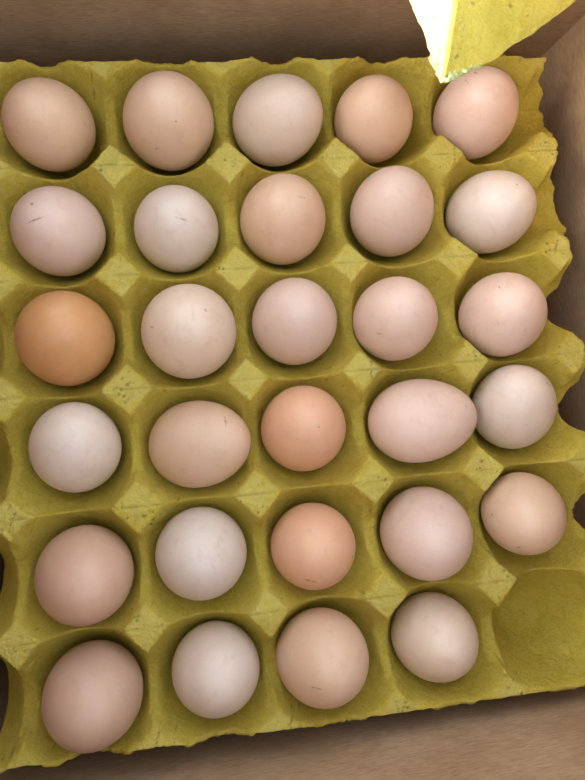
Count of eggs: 29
